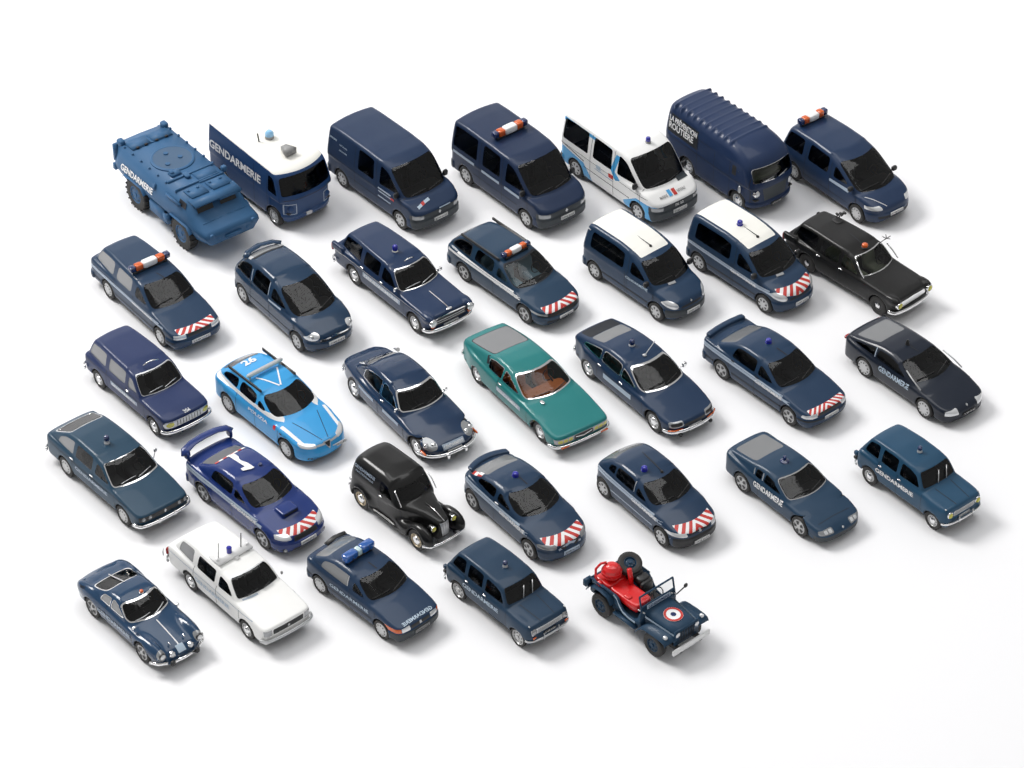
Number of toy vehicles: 33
